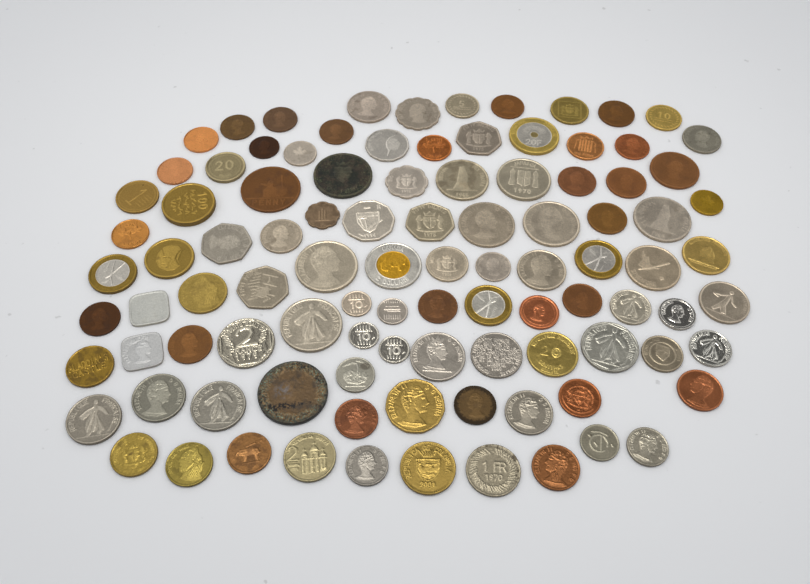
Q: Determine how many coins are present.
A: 100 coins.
